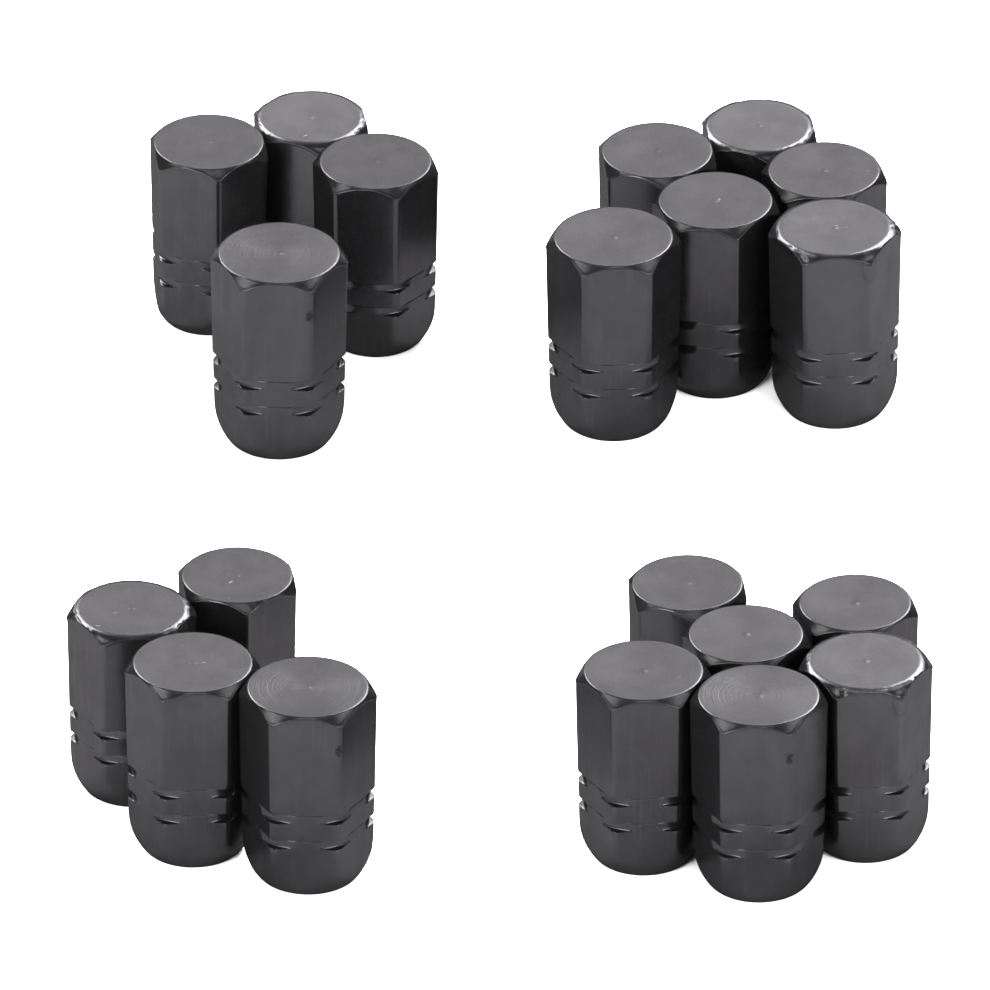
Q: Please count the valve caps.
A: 20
